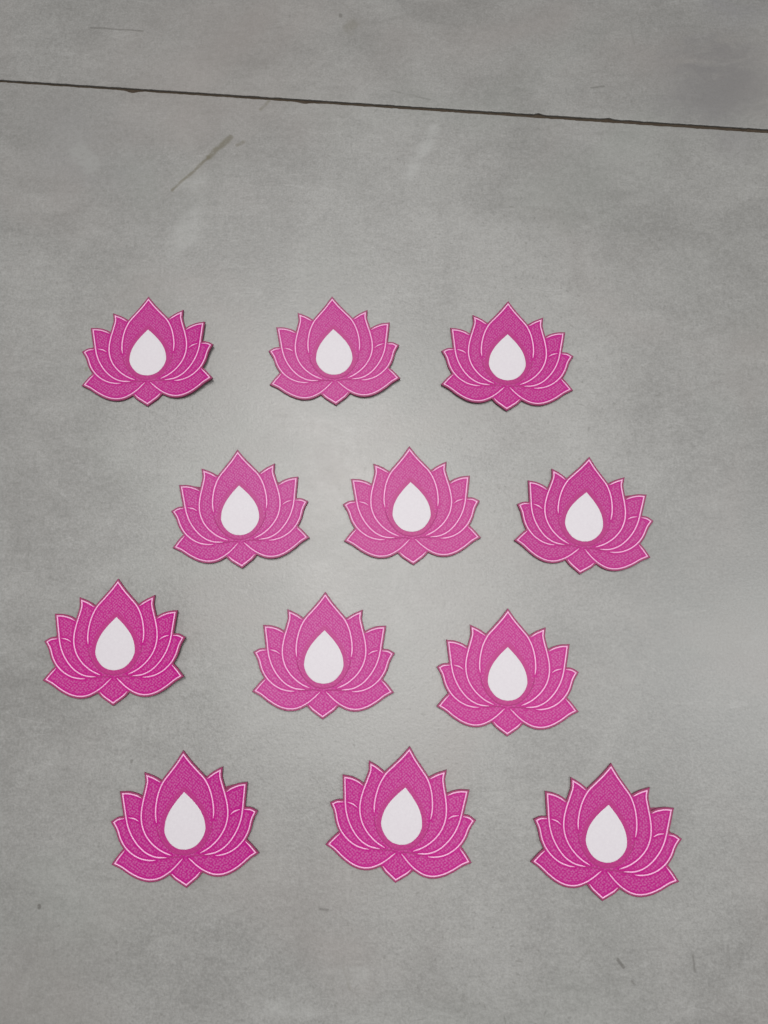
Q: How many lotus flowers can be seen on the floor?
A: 12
